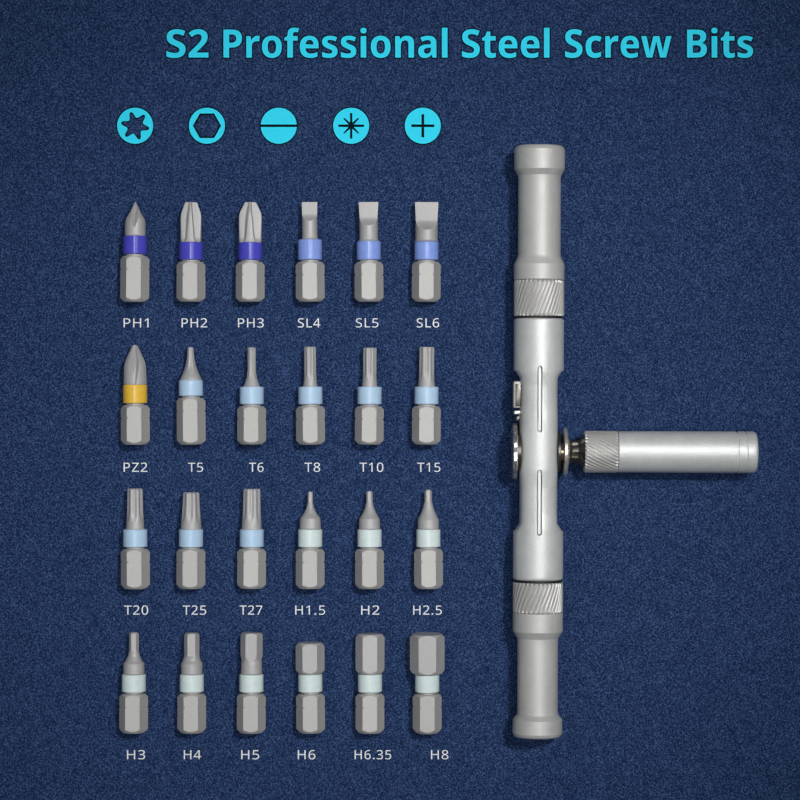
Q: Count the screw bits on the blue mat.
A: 24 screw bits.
